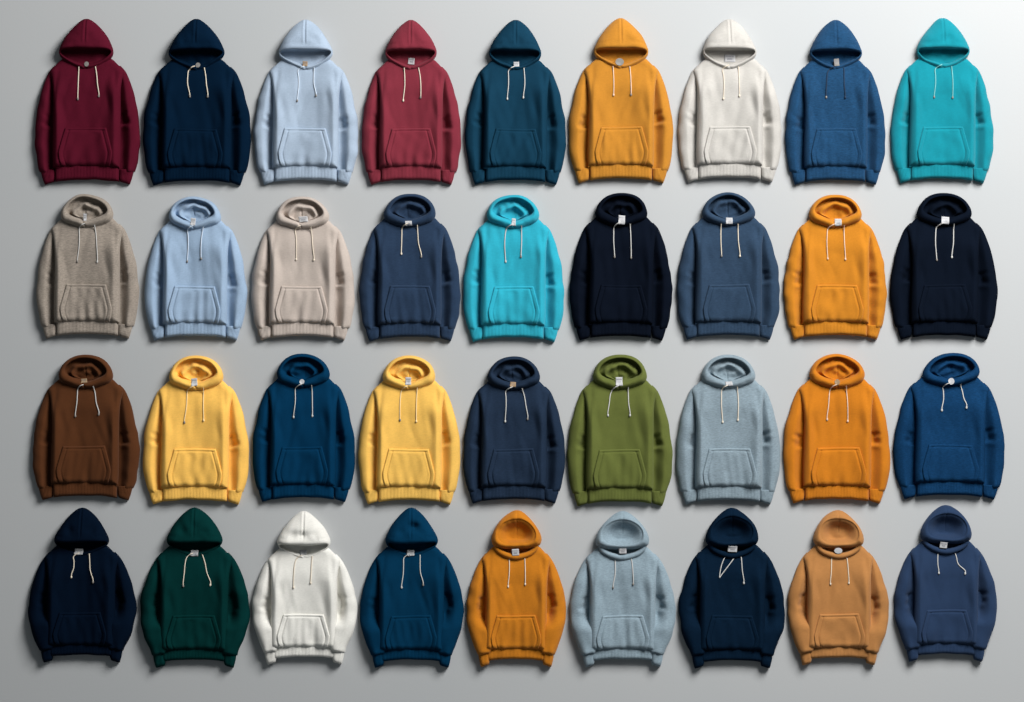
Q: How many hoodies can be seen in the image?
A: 36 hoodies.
